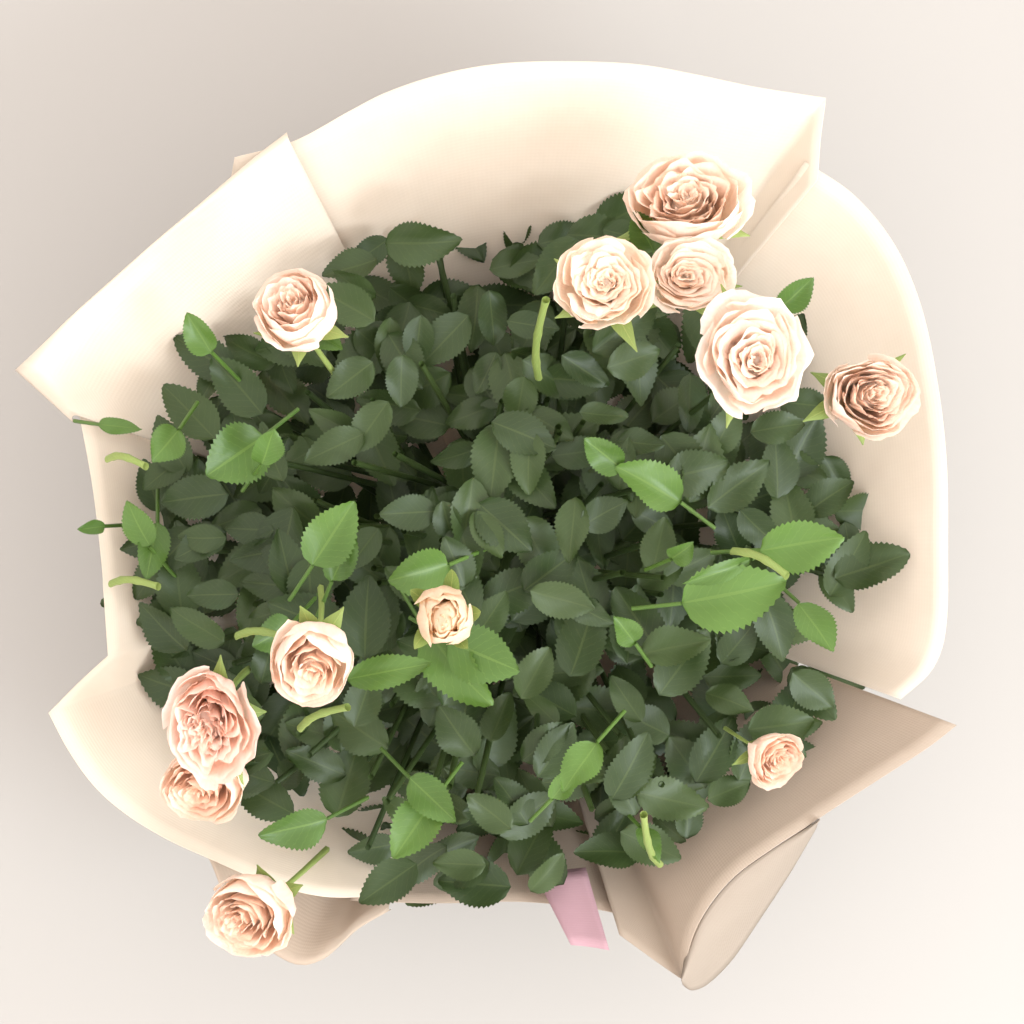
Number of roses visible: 12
